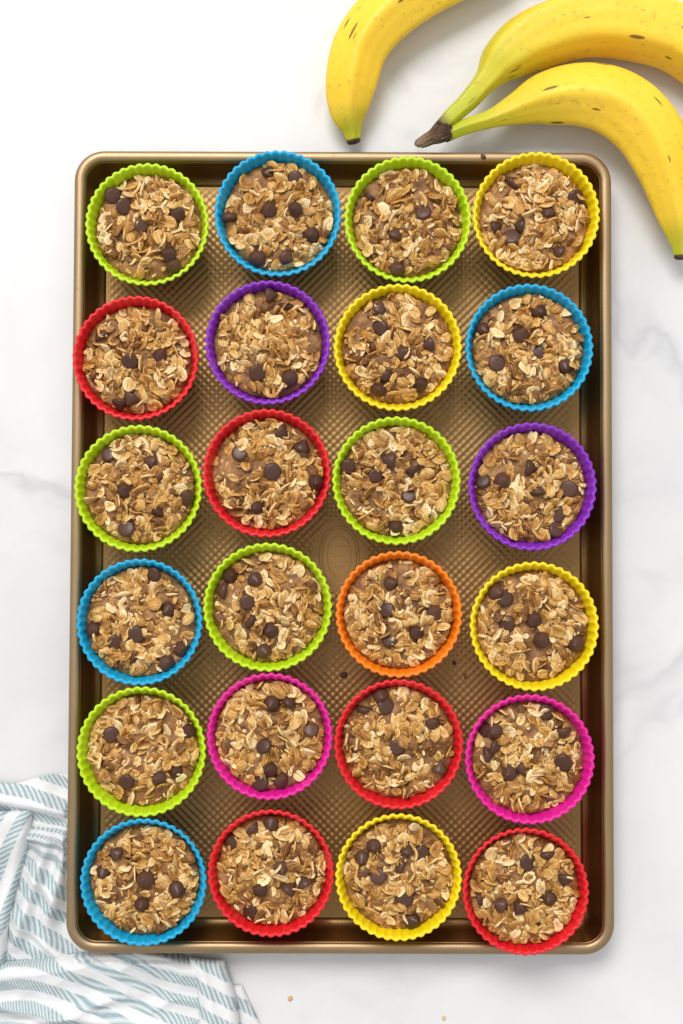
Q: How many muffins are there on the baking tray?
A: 24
